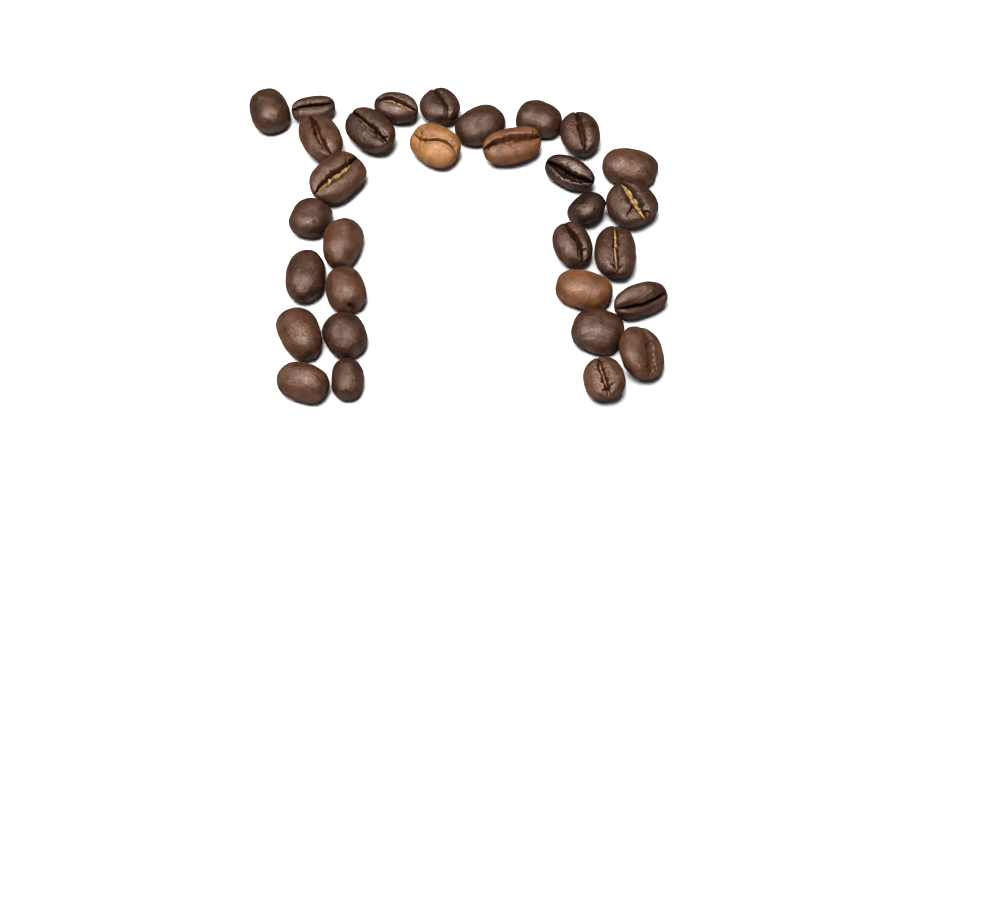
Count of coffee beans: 31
